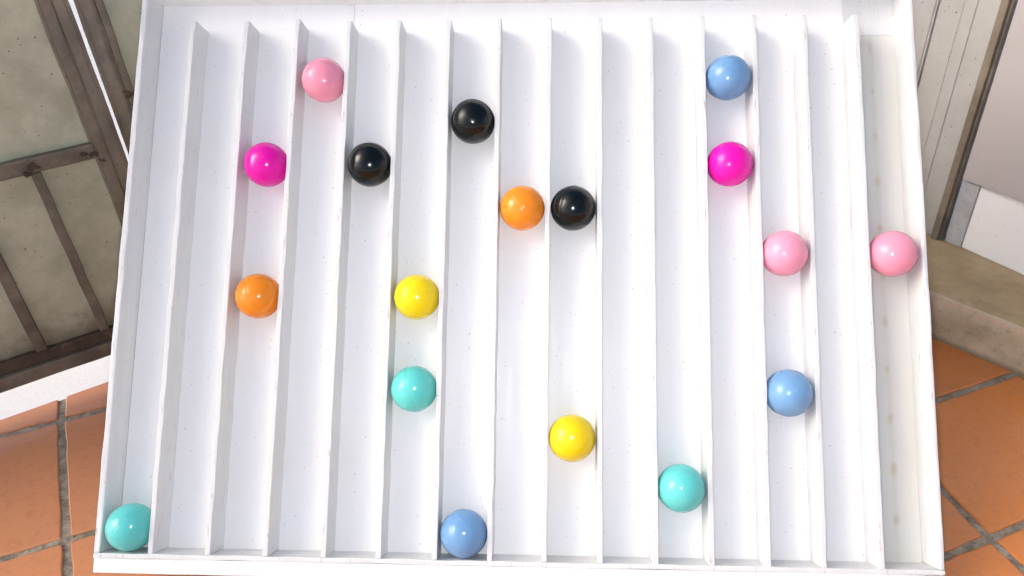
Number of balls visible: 18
